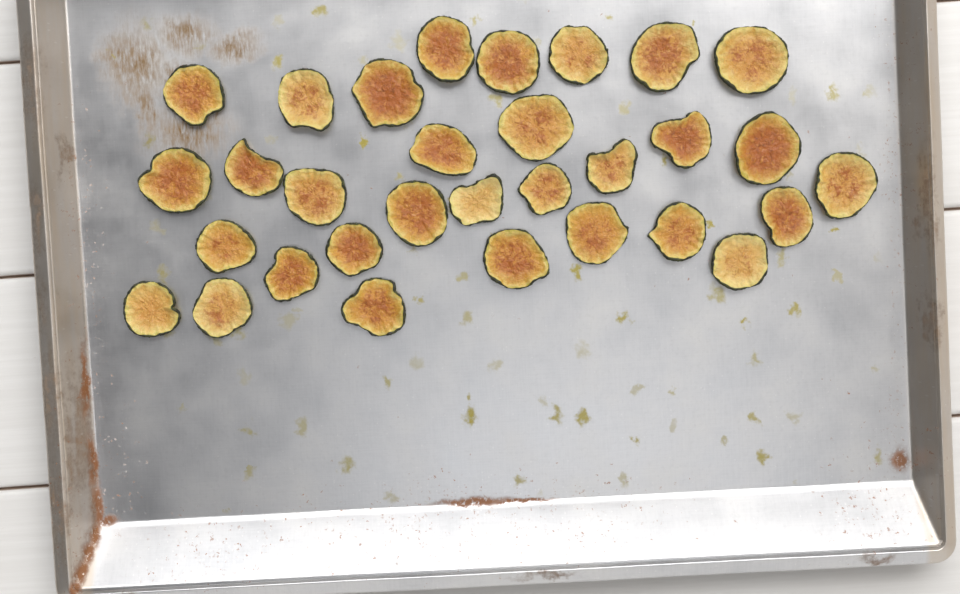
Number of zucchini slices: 31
